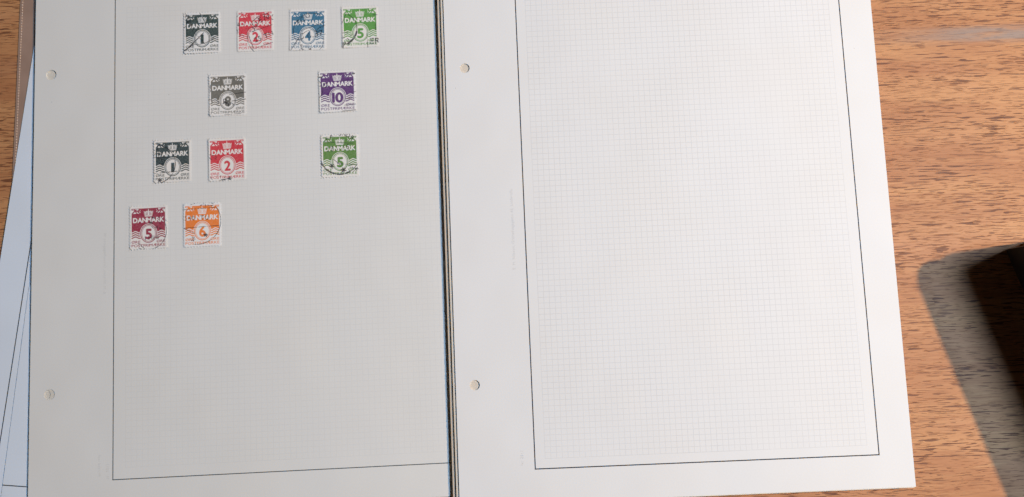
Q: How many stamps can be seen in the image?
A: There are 11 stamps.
